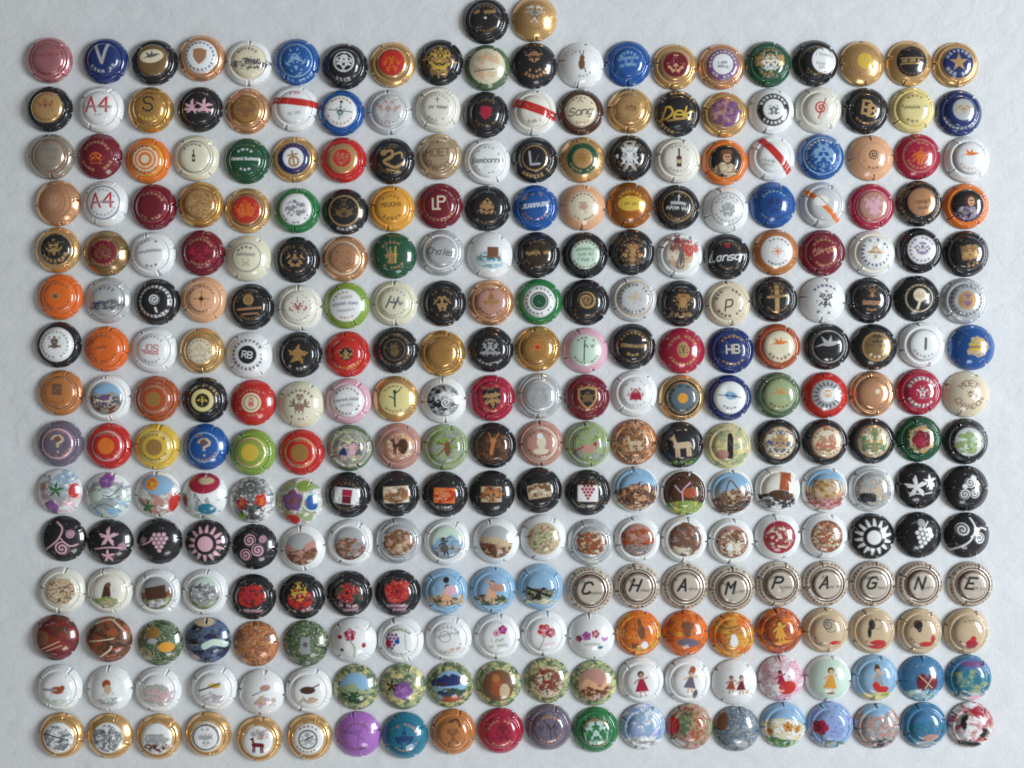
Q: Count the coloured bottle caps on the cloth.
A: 152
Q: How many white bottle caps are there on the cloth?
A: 83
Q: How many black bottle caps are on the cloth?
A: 67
